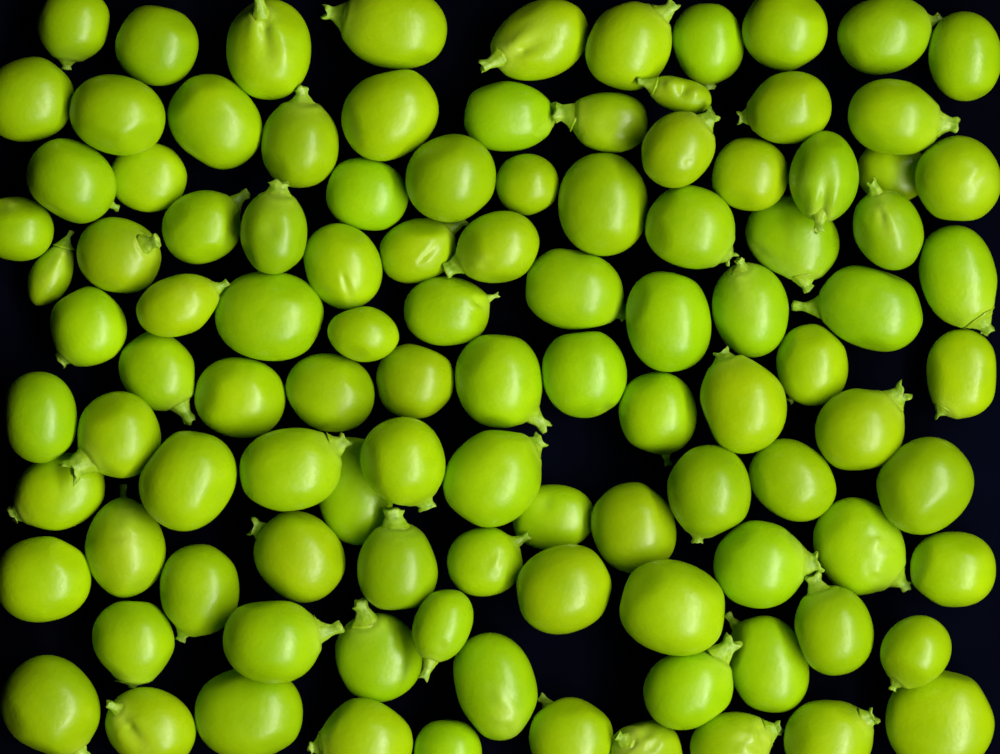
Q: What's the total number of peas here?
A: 106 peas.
